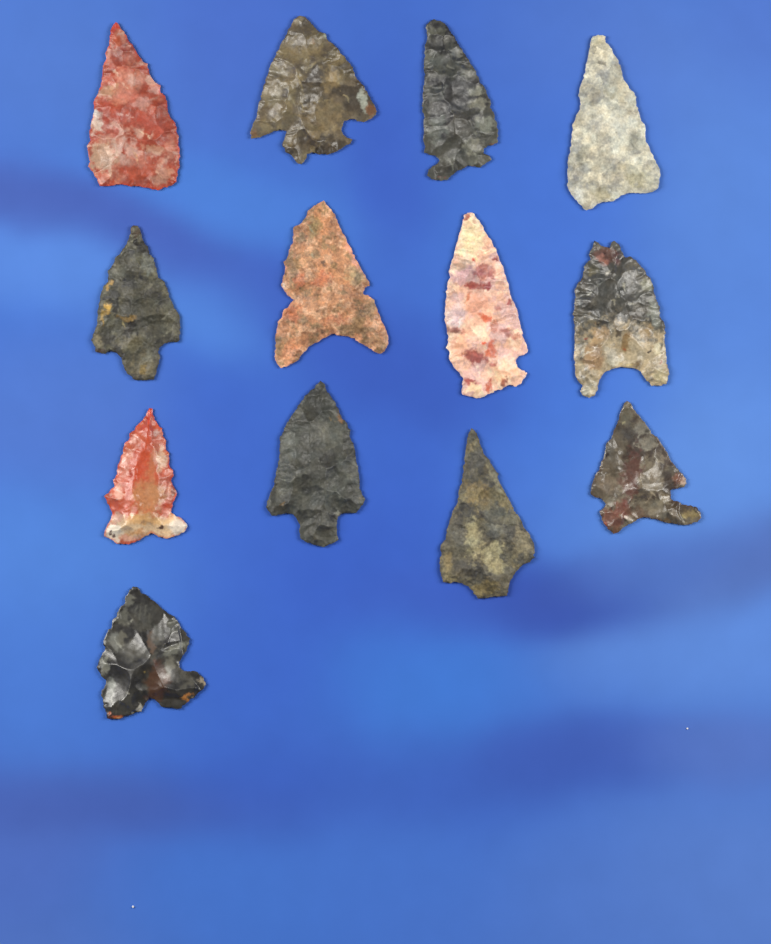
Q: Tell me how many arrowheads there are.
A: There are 13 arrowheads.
